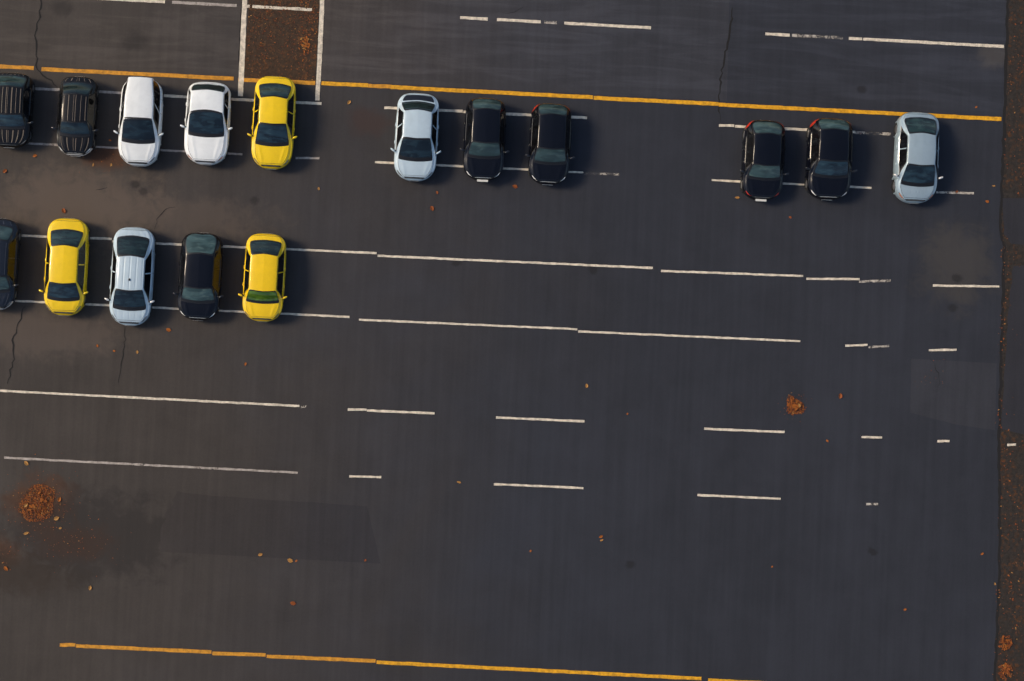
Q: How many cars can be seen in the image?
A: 16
